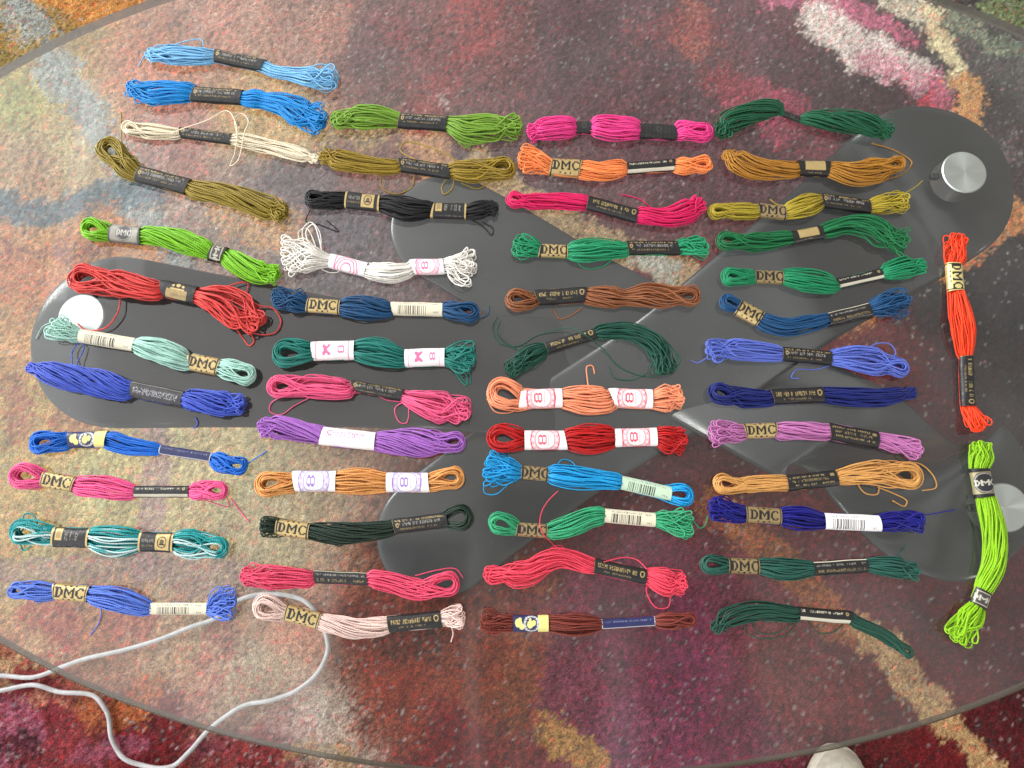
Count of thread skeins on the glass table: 51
